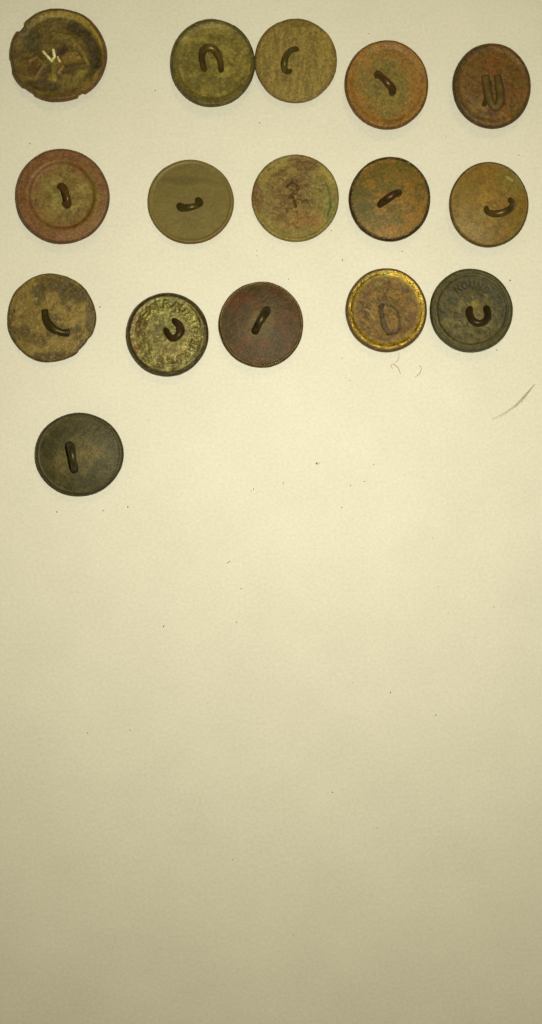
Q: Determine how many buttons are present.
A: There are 16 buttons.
